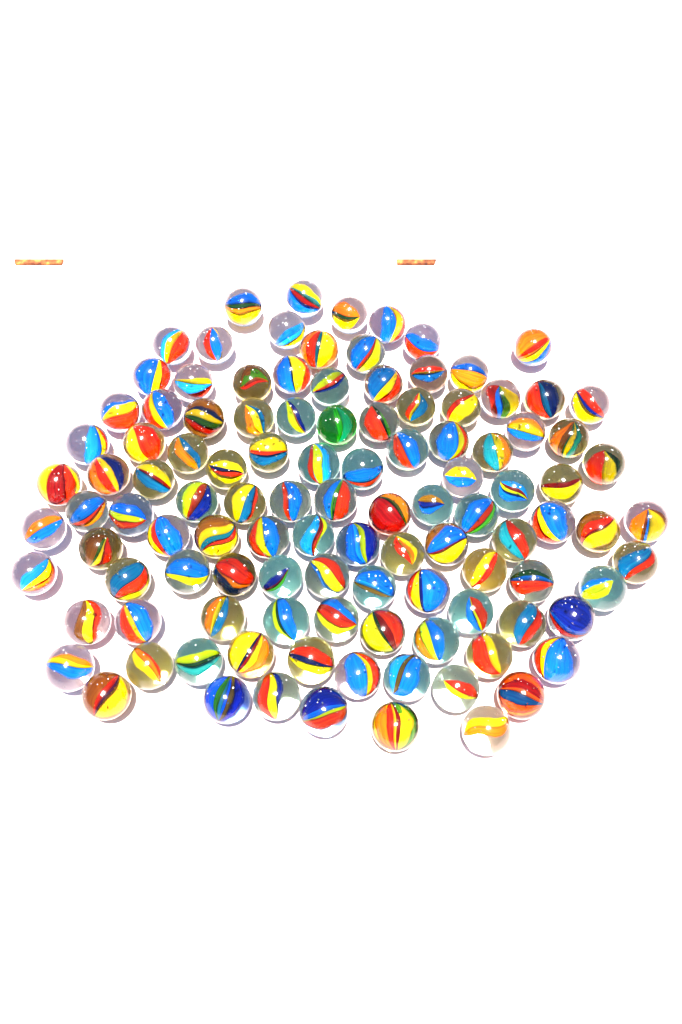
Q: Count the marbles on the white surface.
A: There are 111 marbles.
